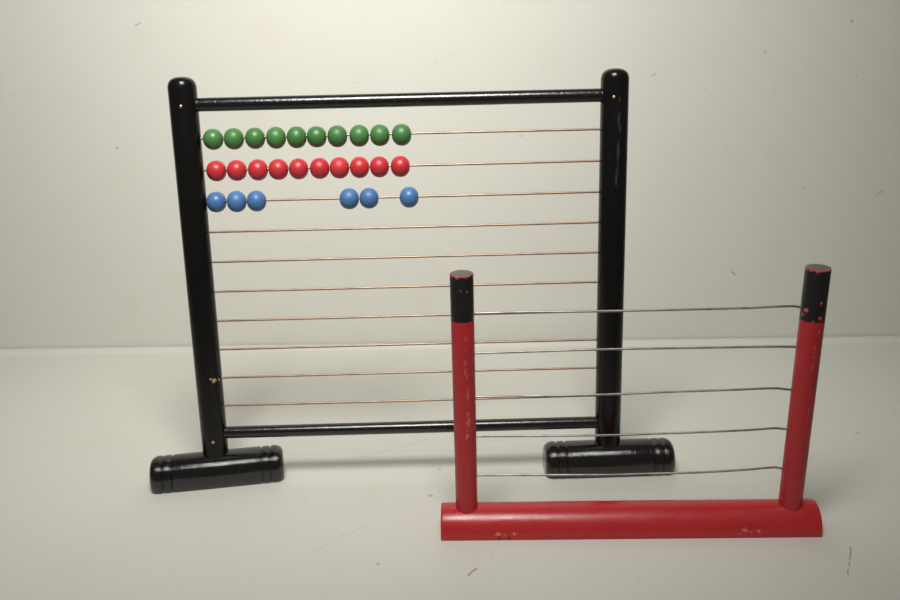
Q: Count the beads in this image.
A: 26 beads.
